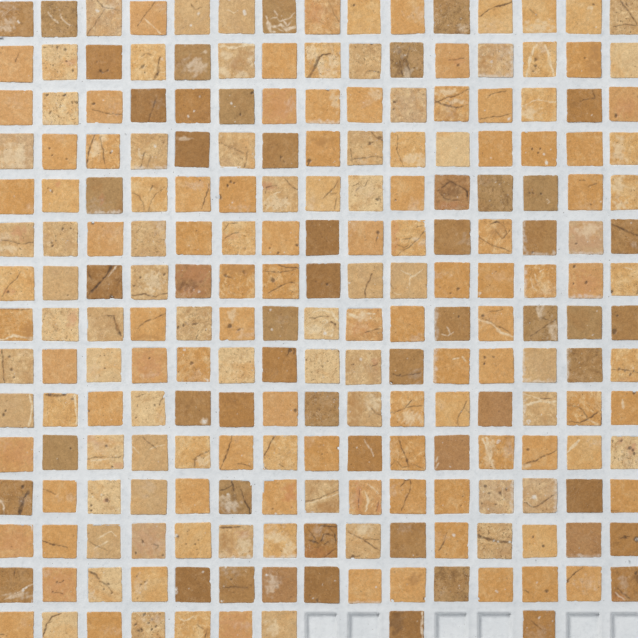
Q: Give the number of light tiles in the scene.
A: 164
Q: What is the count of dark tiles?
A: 55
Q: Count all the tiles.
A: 219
